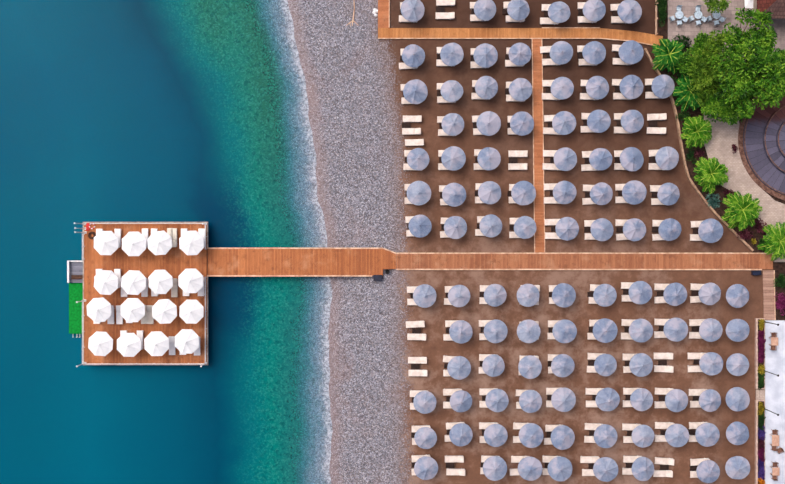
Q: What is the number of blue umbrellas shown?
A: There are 106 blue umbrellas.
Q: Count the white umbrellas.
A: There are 16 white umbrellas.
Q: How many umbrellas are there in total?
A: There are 122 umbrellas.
